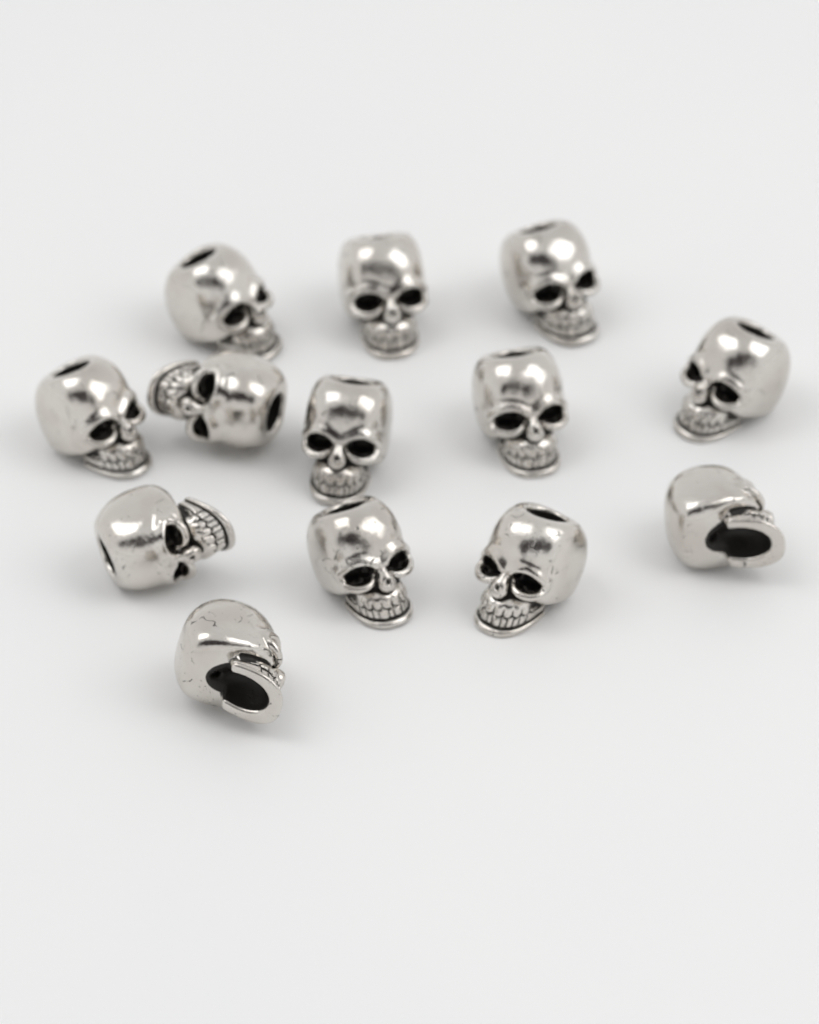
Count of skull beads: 13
